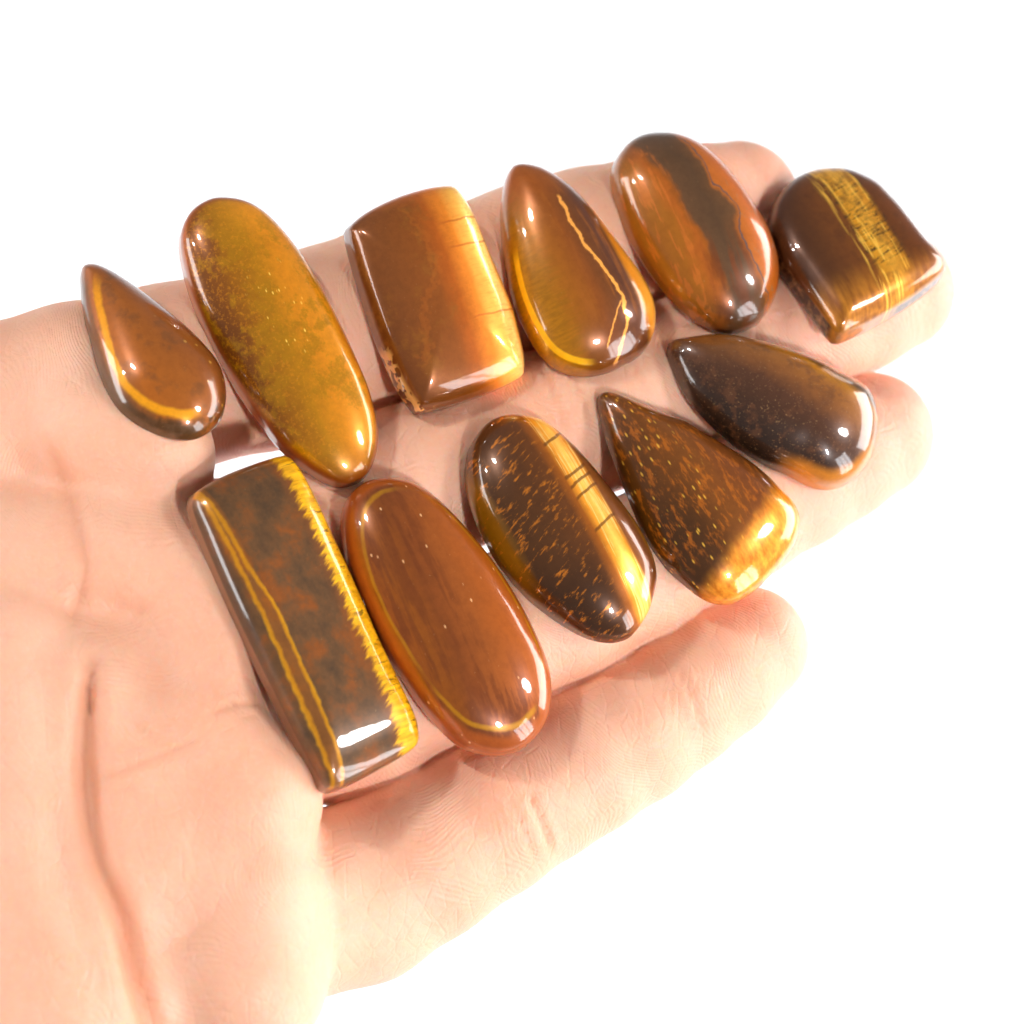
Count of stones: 11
